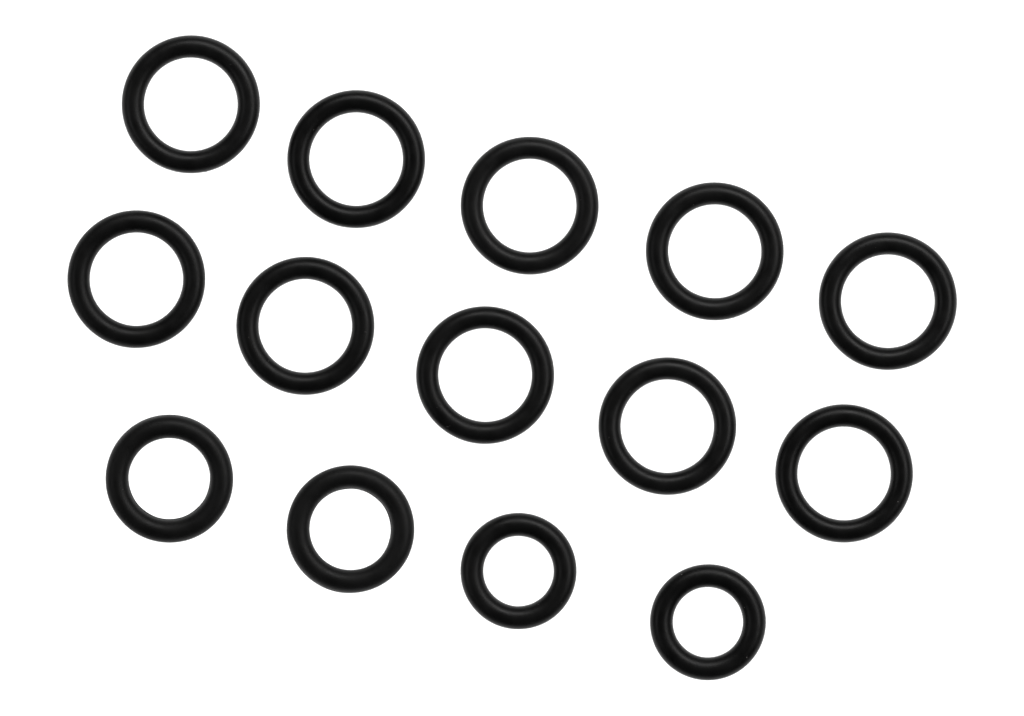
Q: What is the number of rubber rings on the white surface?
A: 14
